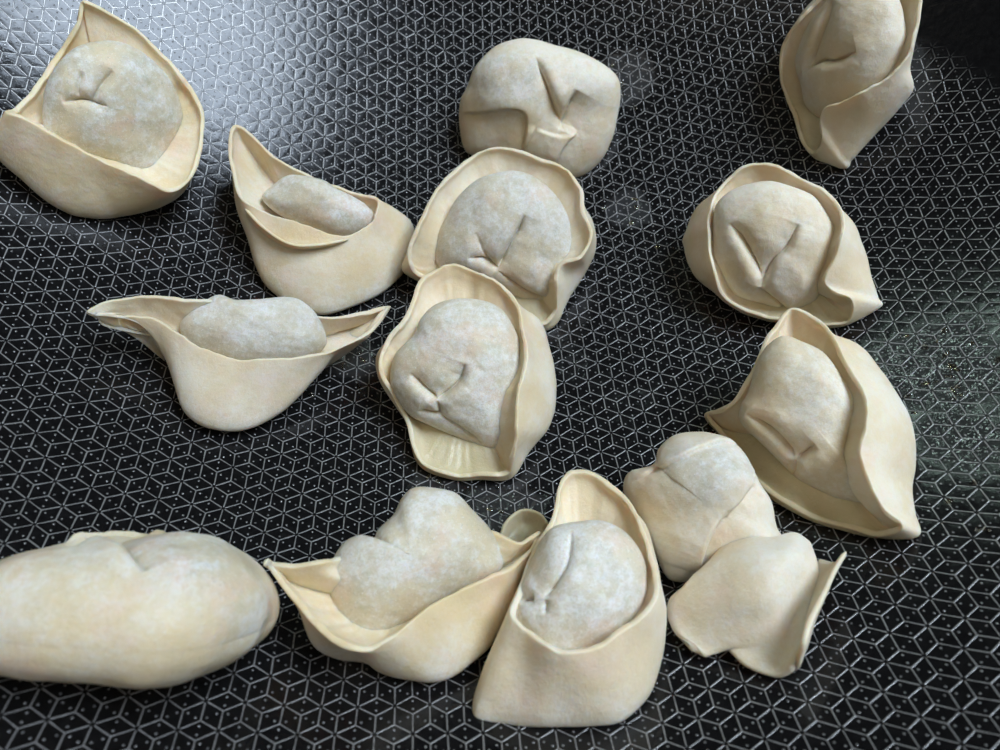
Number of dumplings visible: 13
